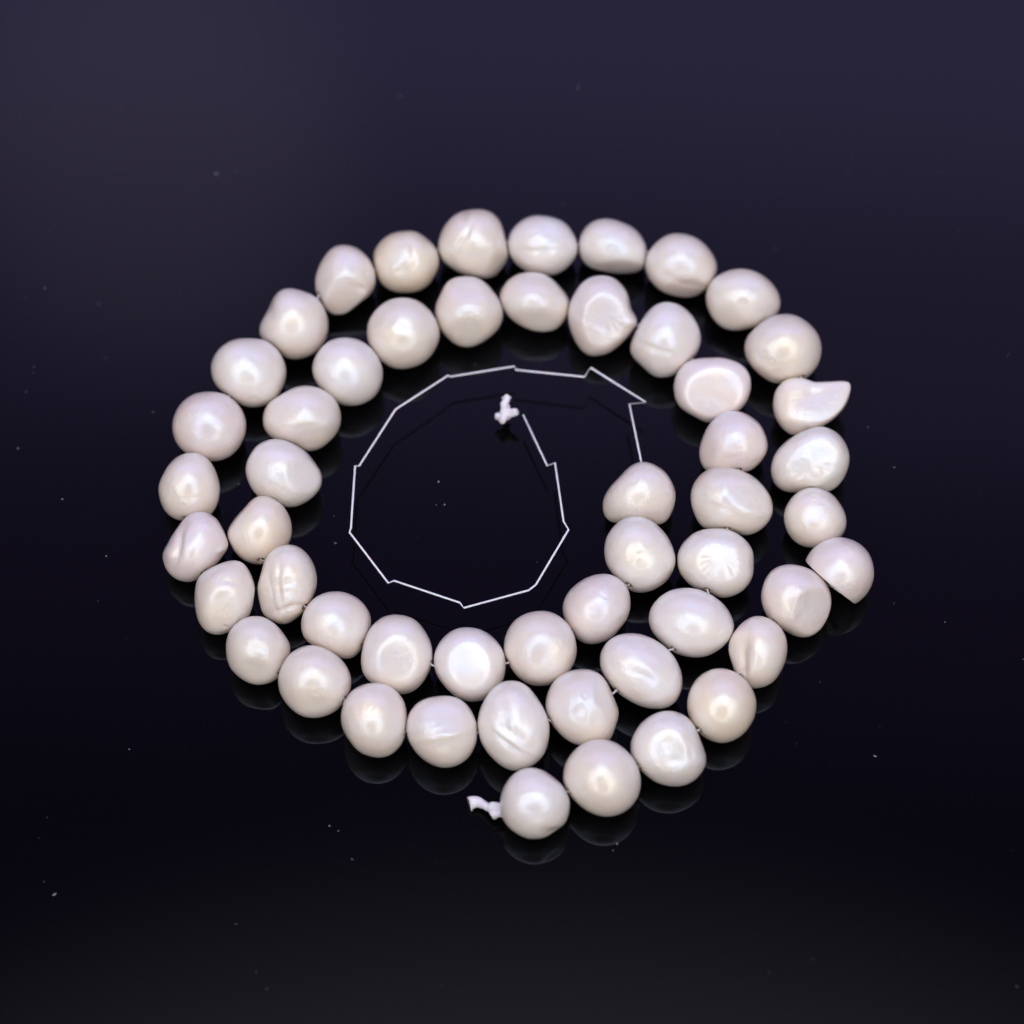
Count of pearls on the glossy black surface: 53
